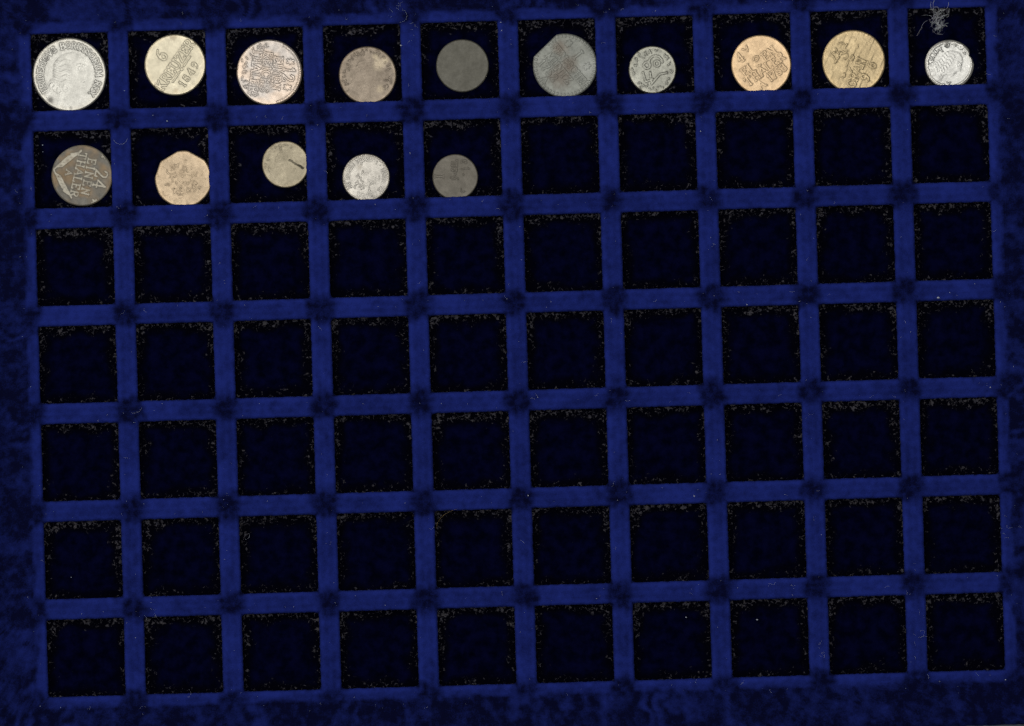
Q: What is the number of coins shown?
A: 15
